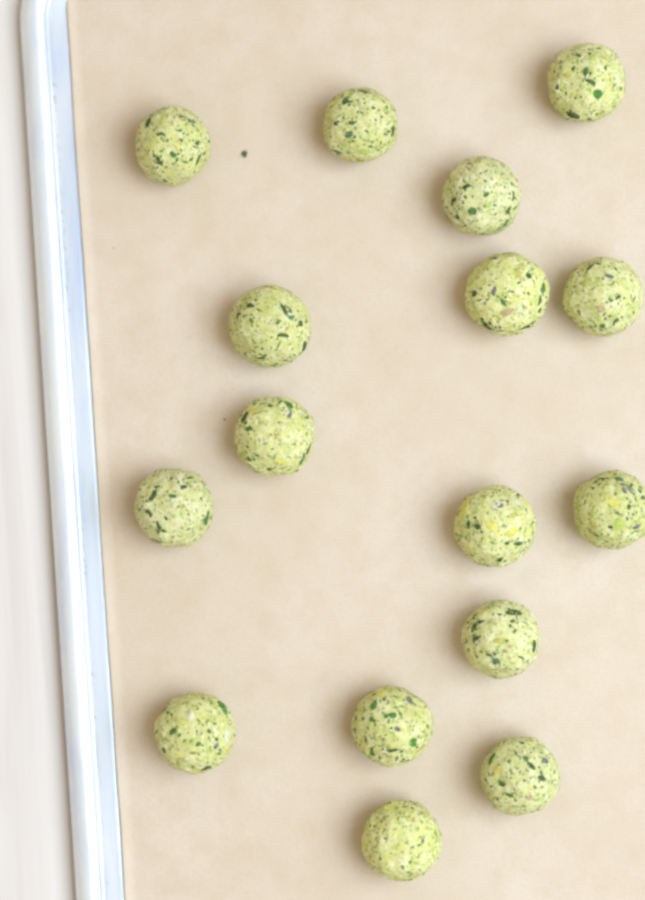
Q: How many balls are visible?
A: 16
